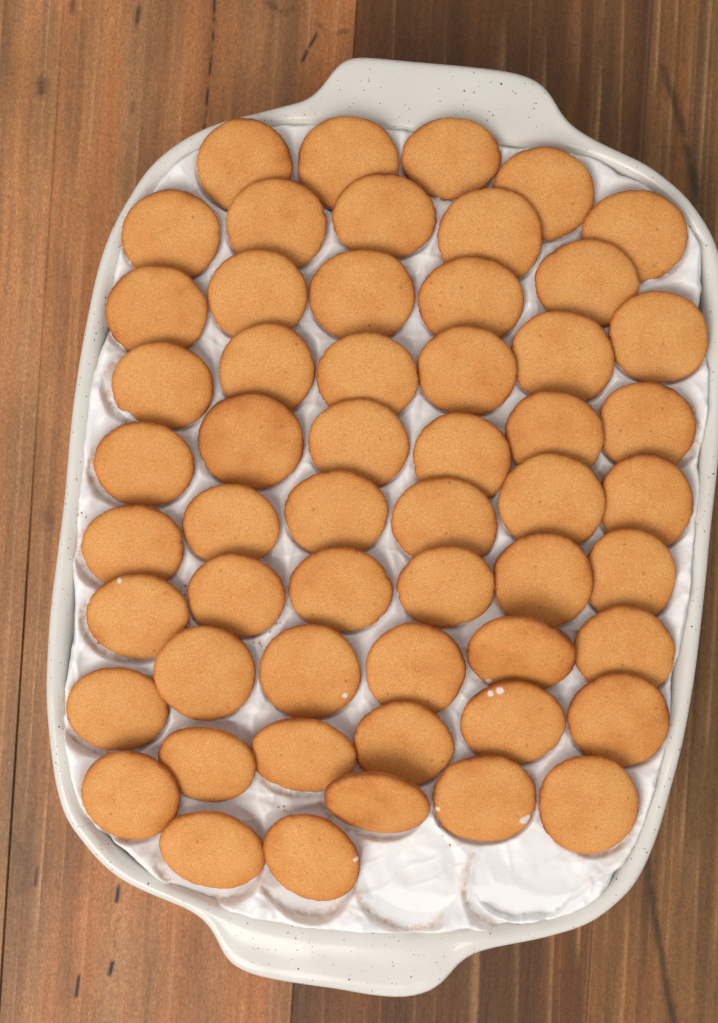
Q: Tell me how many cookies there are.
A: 55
